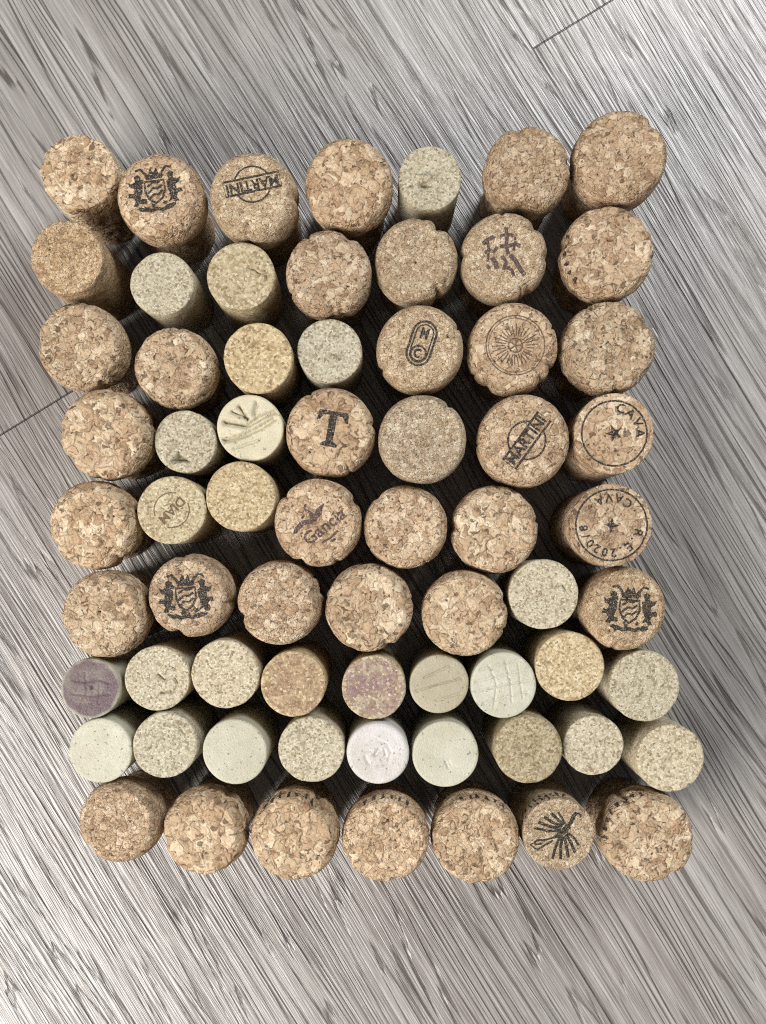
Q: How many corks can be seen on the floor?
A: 67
